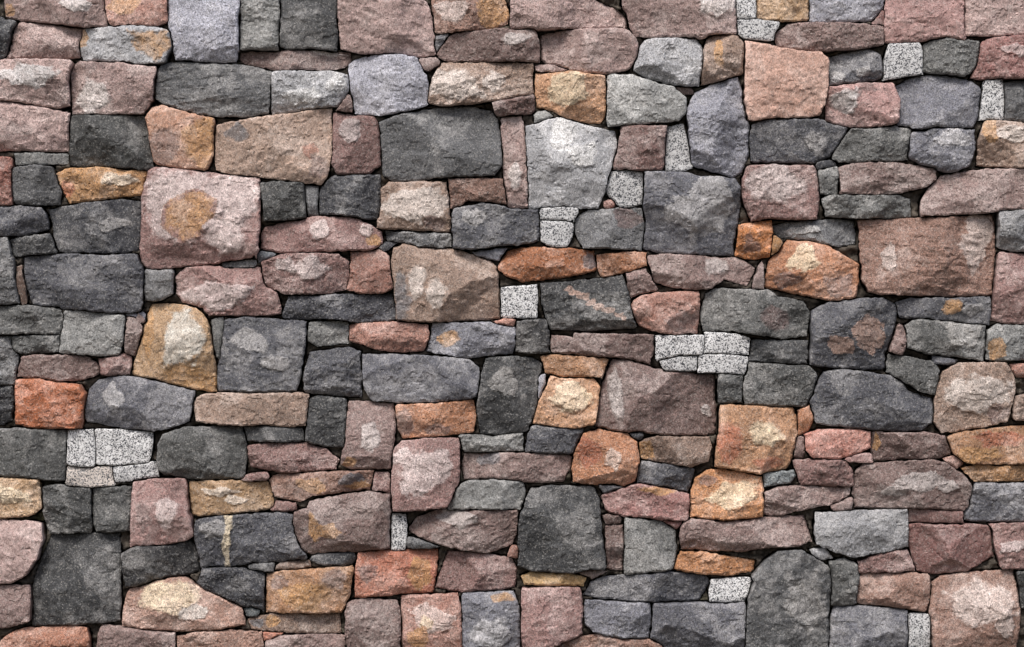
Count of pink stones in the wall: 111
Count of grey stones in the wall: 111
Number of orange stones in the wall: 28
